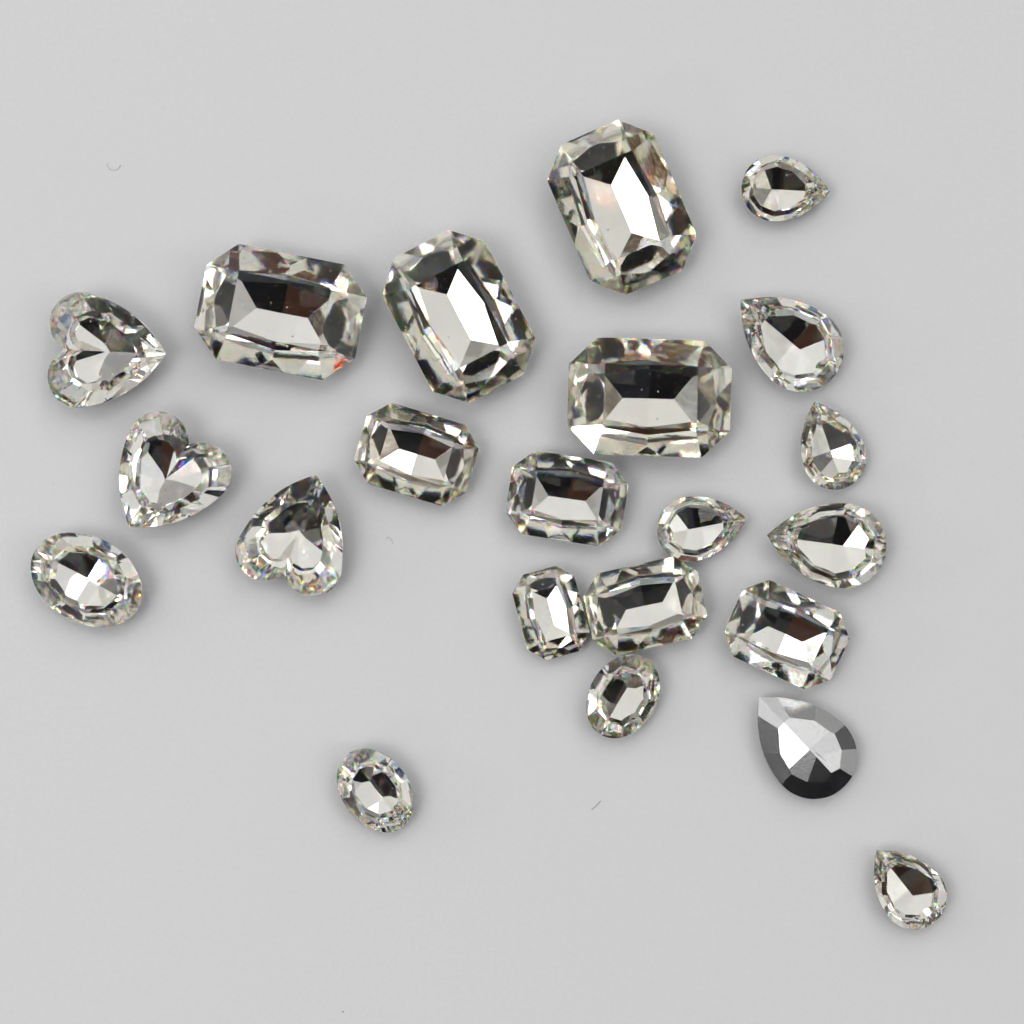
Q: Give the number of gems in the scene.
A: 22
